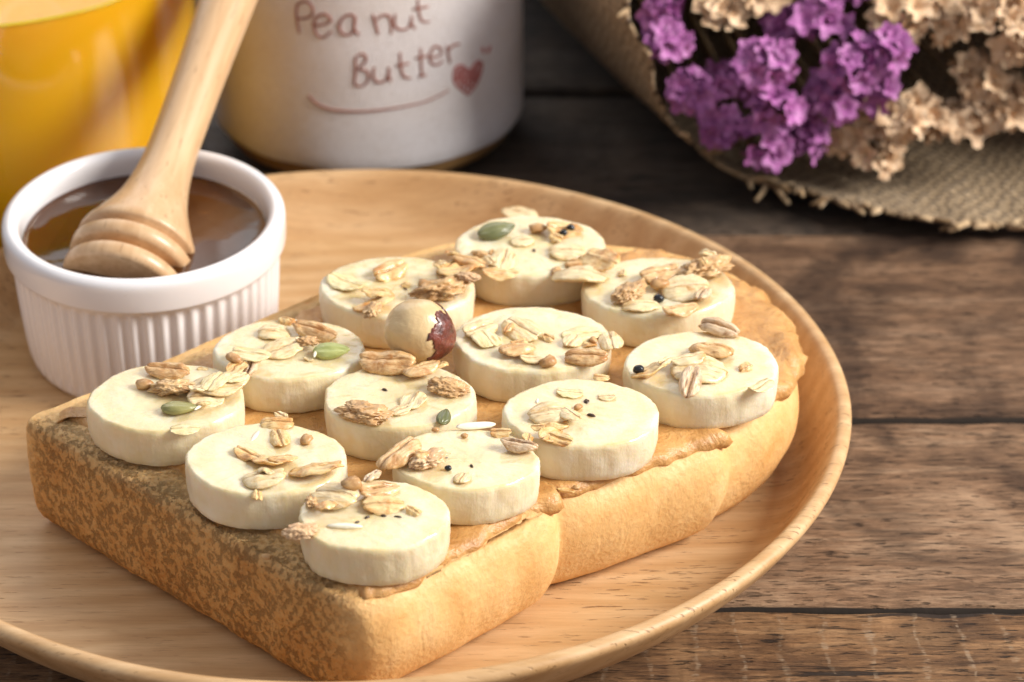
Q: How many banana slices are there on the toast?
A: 12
